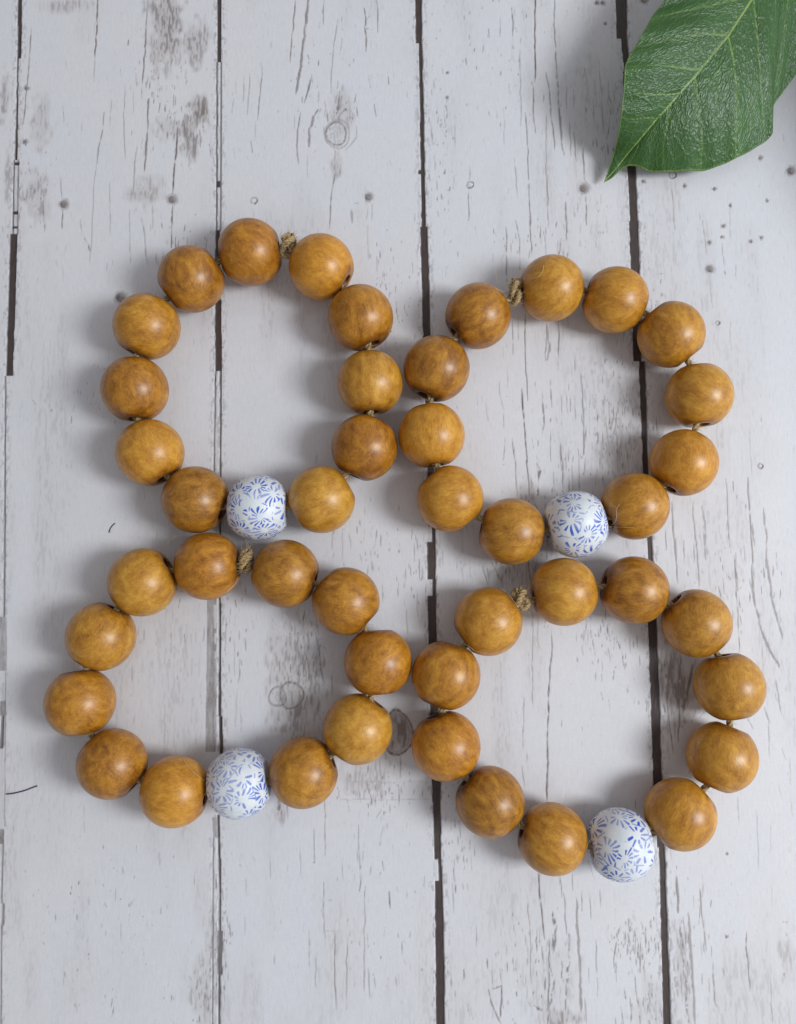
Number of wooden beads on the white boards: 44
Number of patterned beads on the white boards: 4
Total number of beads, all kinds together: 48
